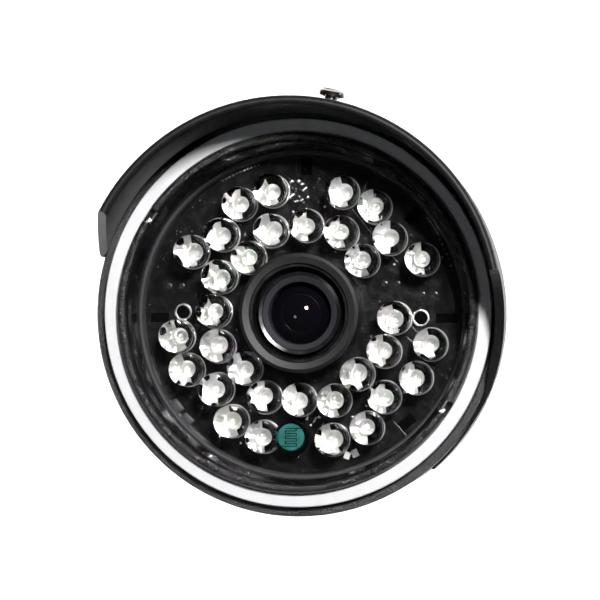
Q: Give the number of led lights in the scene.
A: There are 33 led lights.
